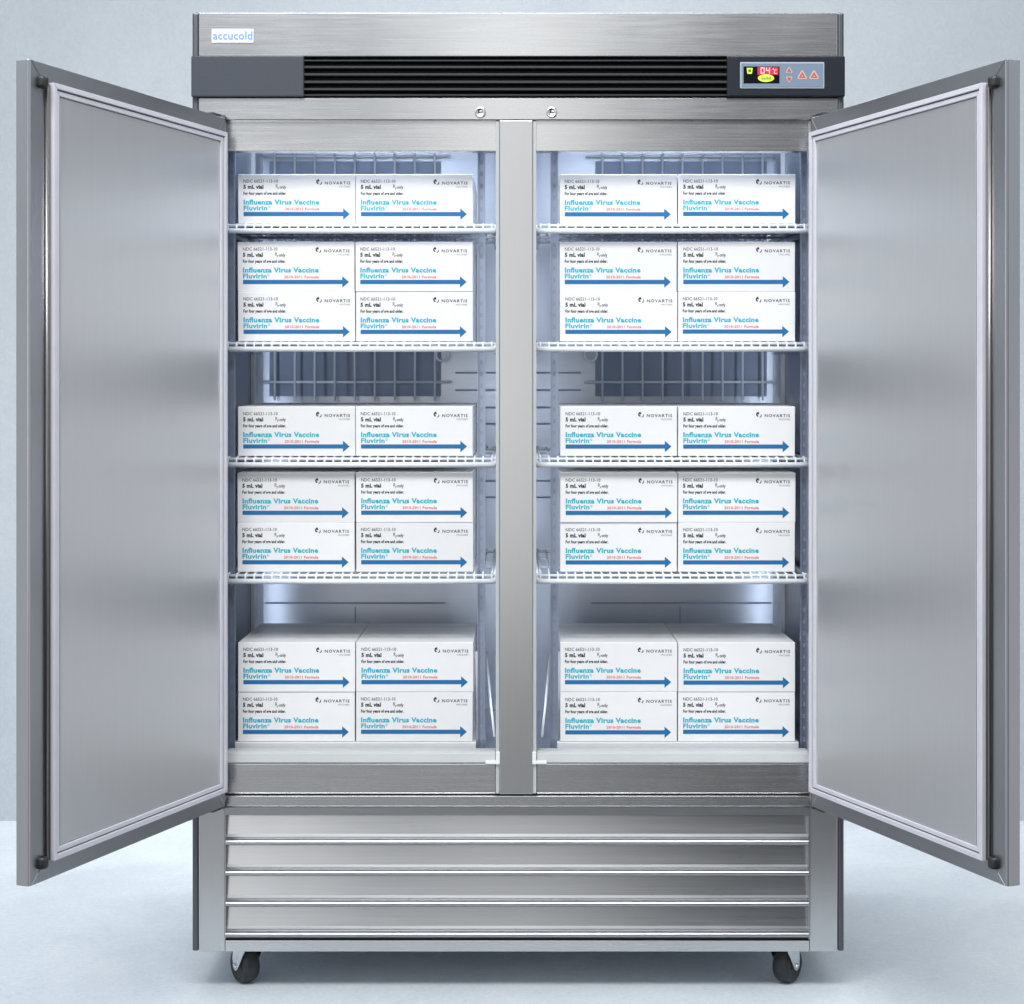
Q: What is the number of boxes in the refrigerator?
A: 32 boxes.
